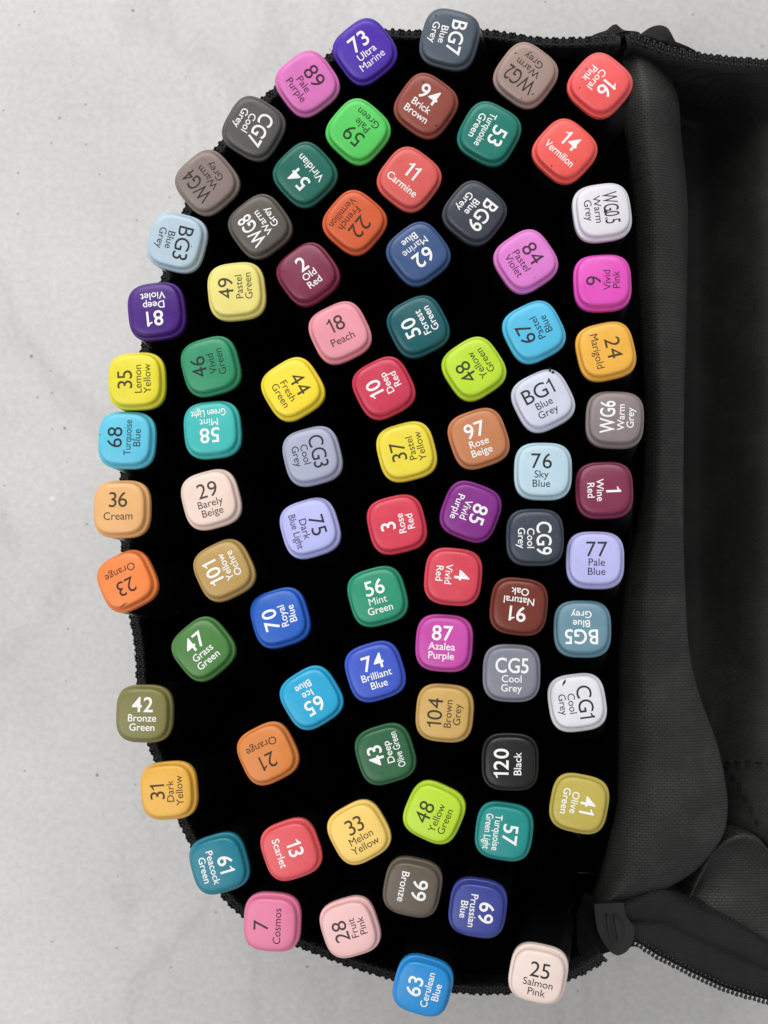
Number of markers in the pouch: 80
